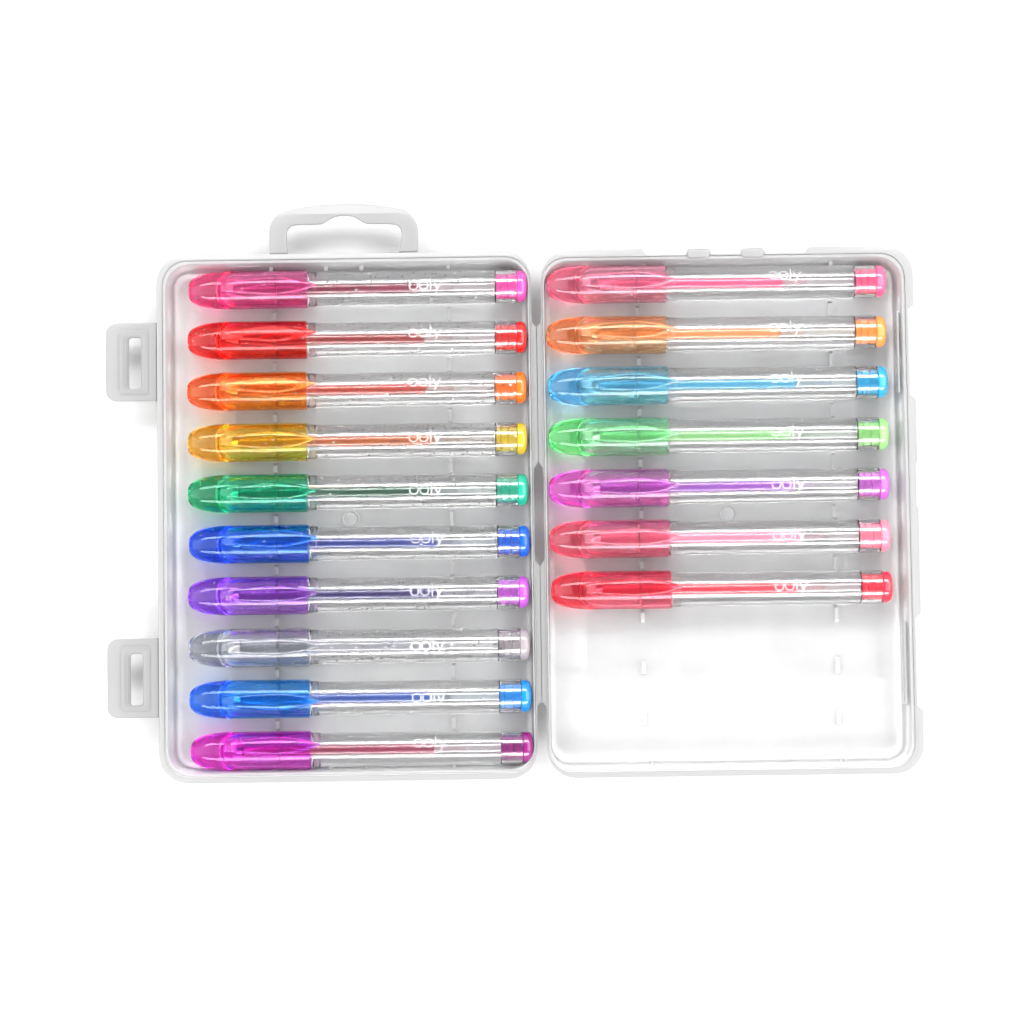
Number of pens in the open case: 17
